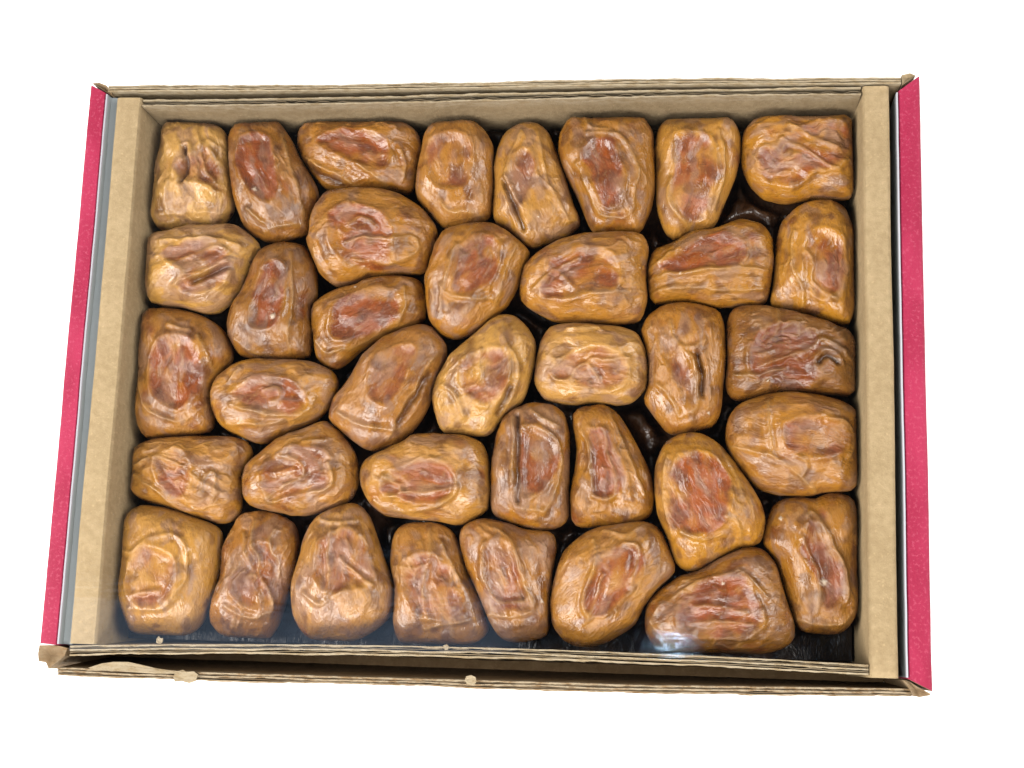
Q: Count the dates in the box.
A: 38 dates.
